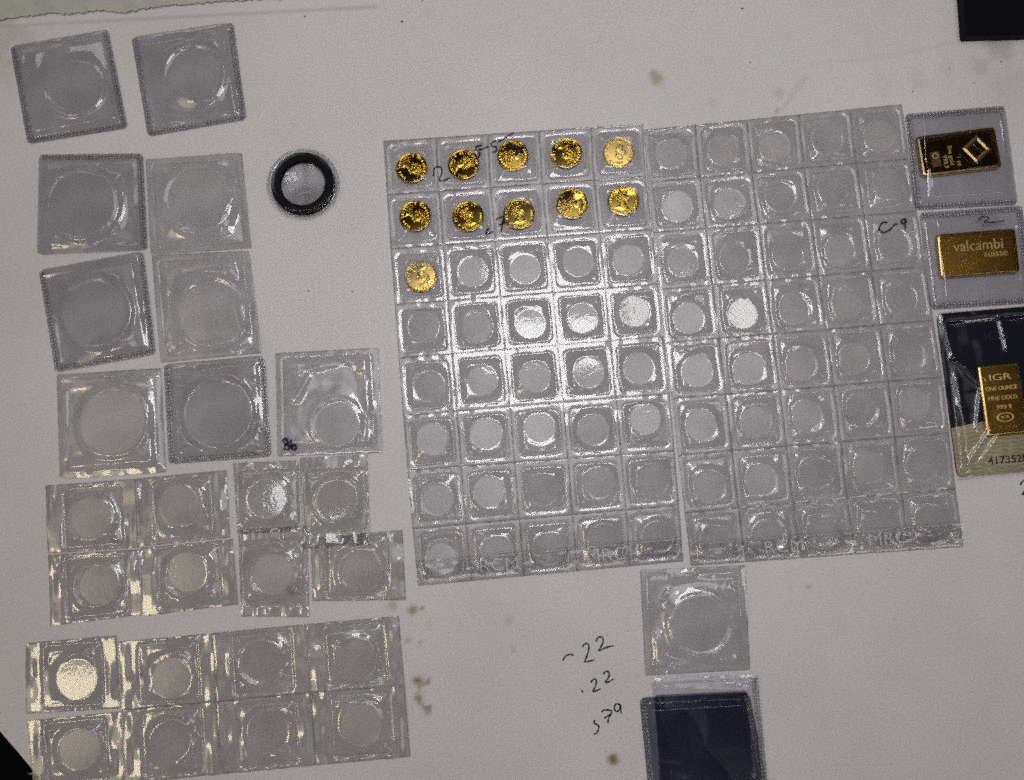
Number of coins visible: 11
